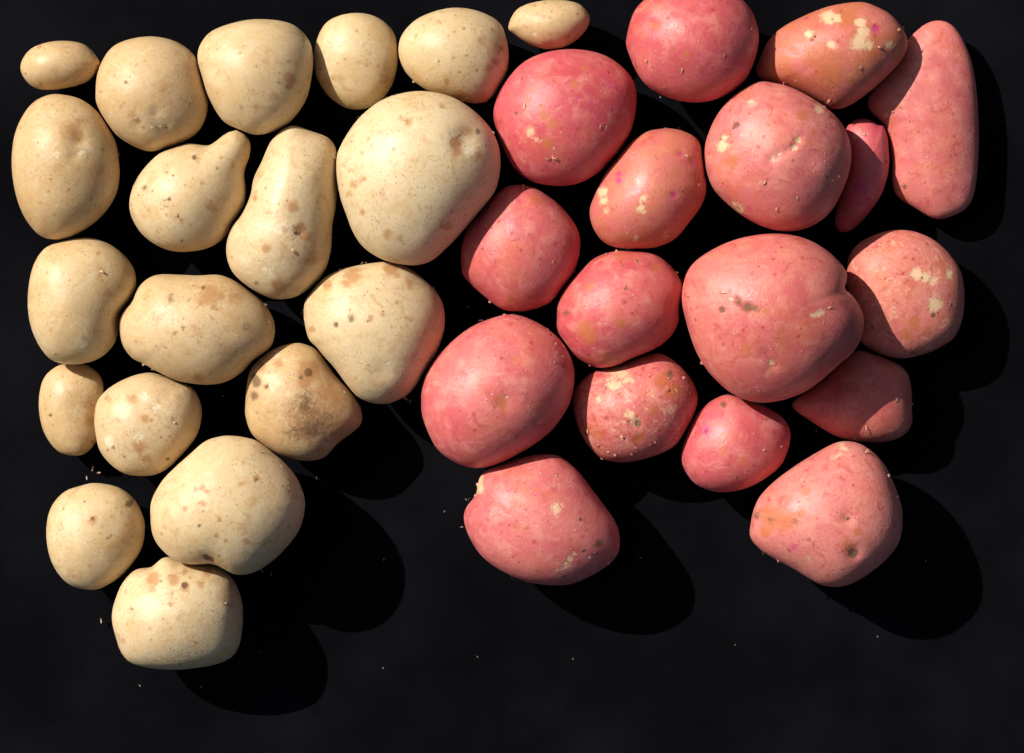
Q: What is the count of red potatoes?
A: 17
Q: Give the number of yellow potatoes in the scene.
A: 19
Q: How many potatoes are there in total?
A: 36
